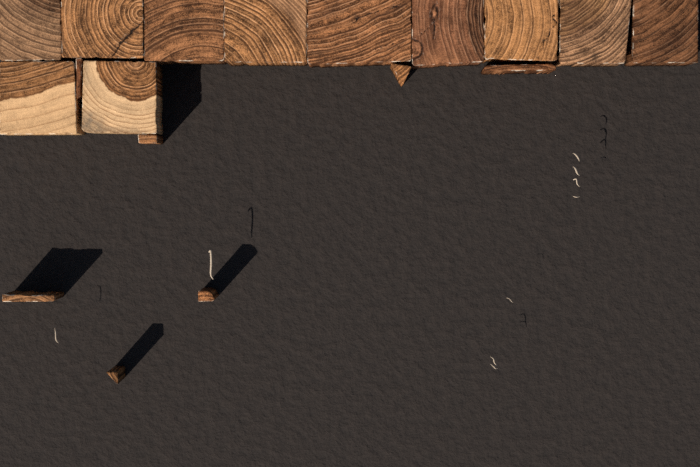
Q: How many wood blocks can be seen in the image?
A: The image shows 11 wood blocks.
